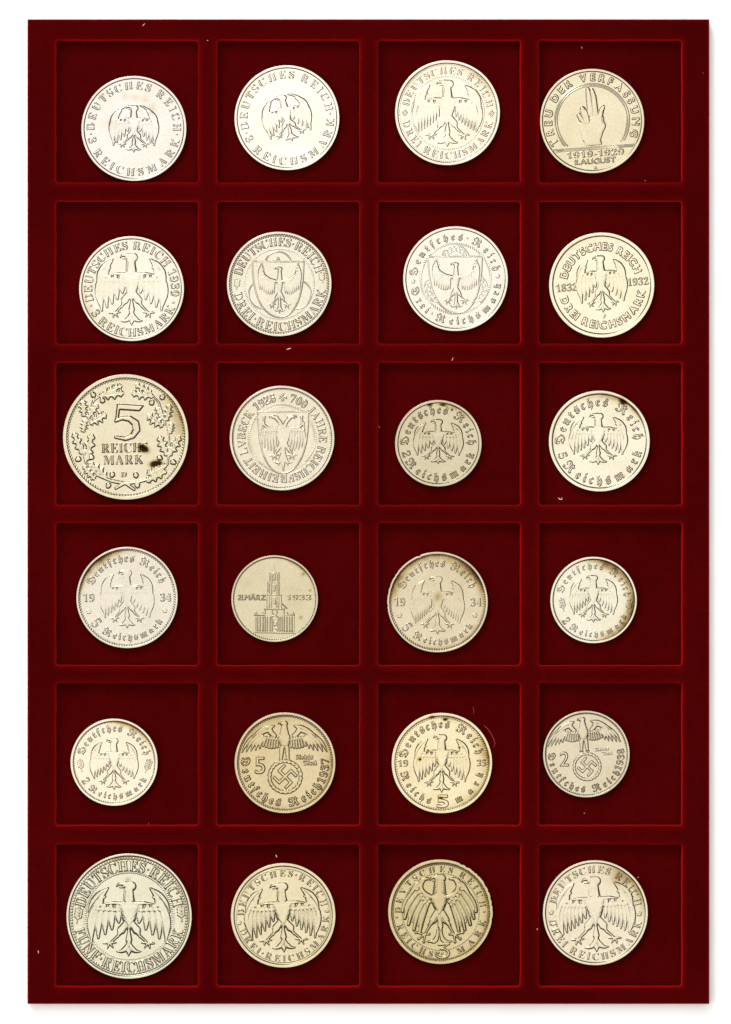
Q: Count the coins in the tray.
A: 24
